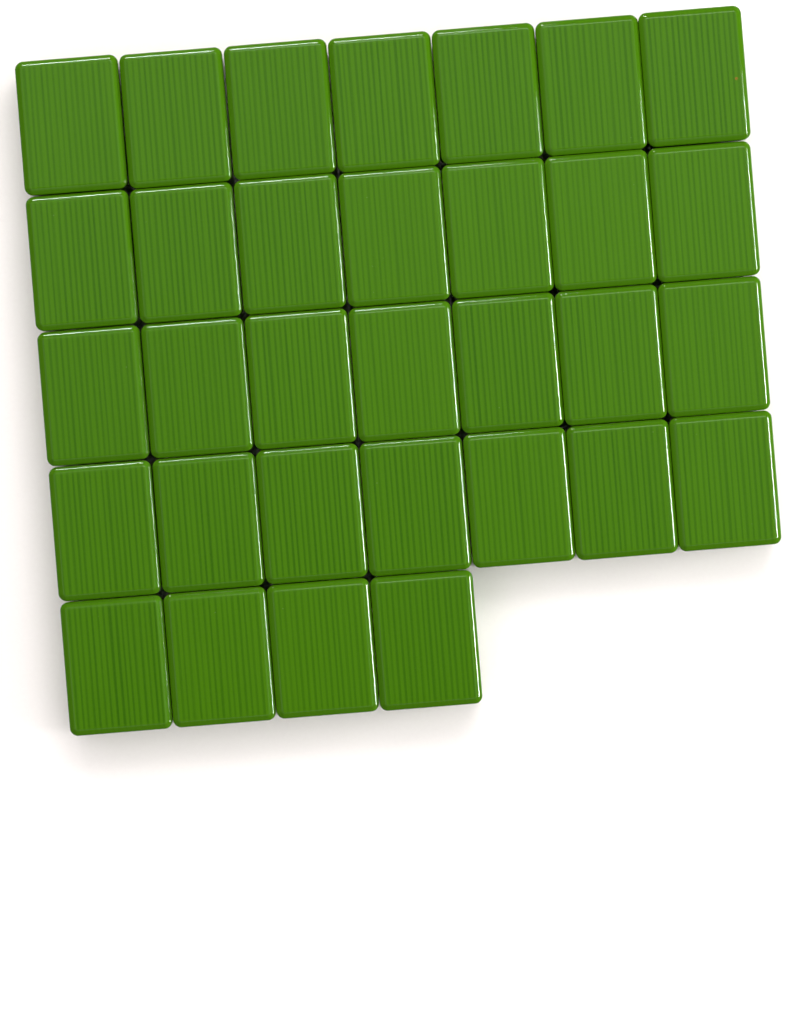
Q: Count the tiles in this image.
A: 32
